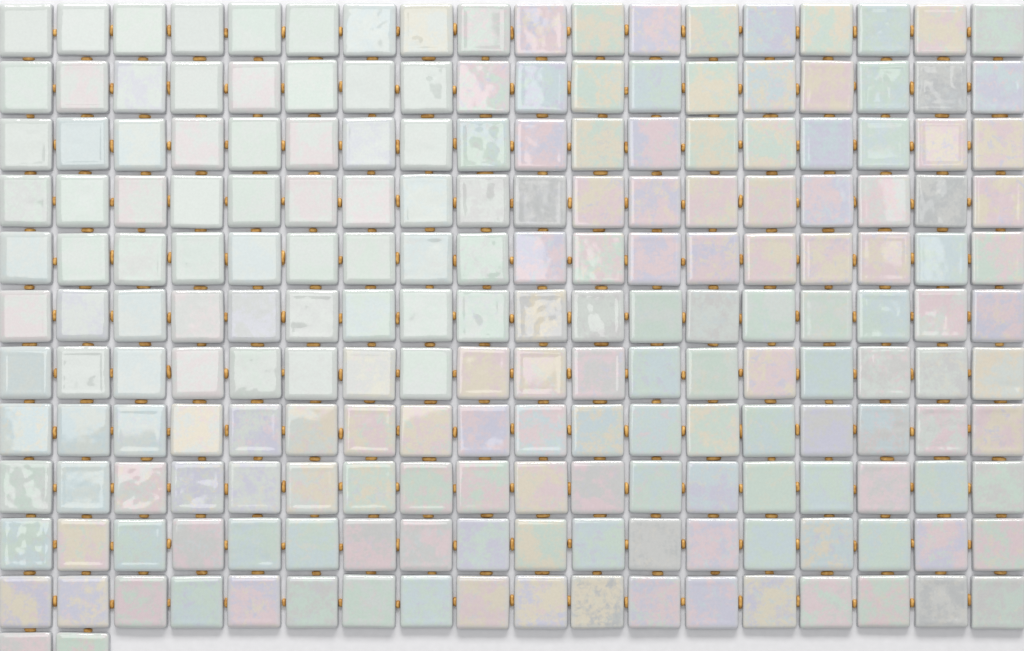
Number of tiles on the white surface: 200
